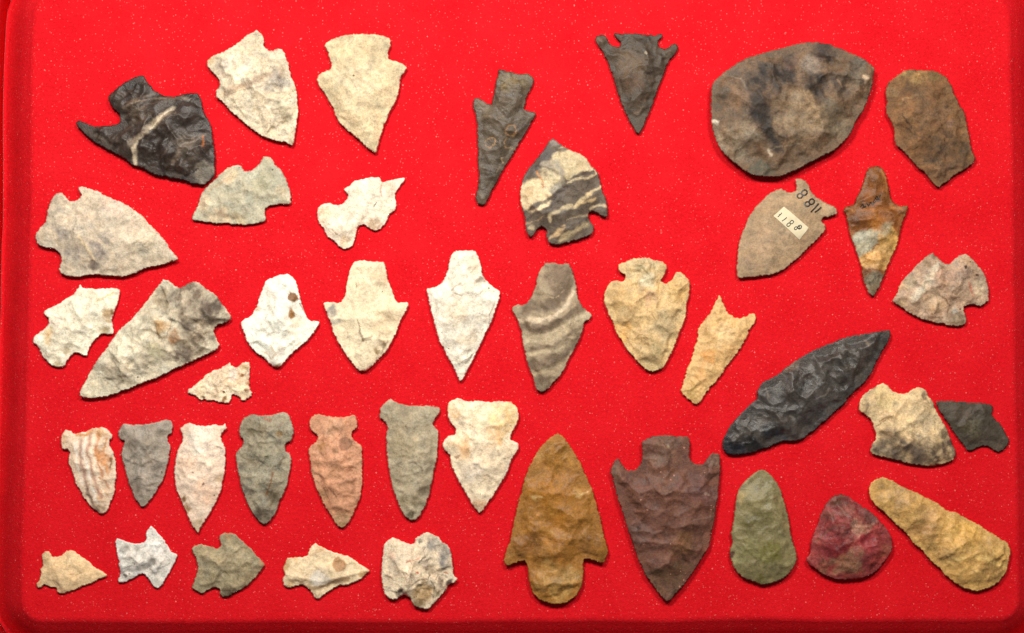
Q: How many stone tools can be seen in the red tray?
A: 43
